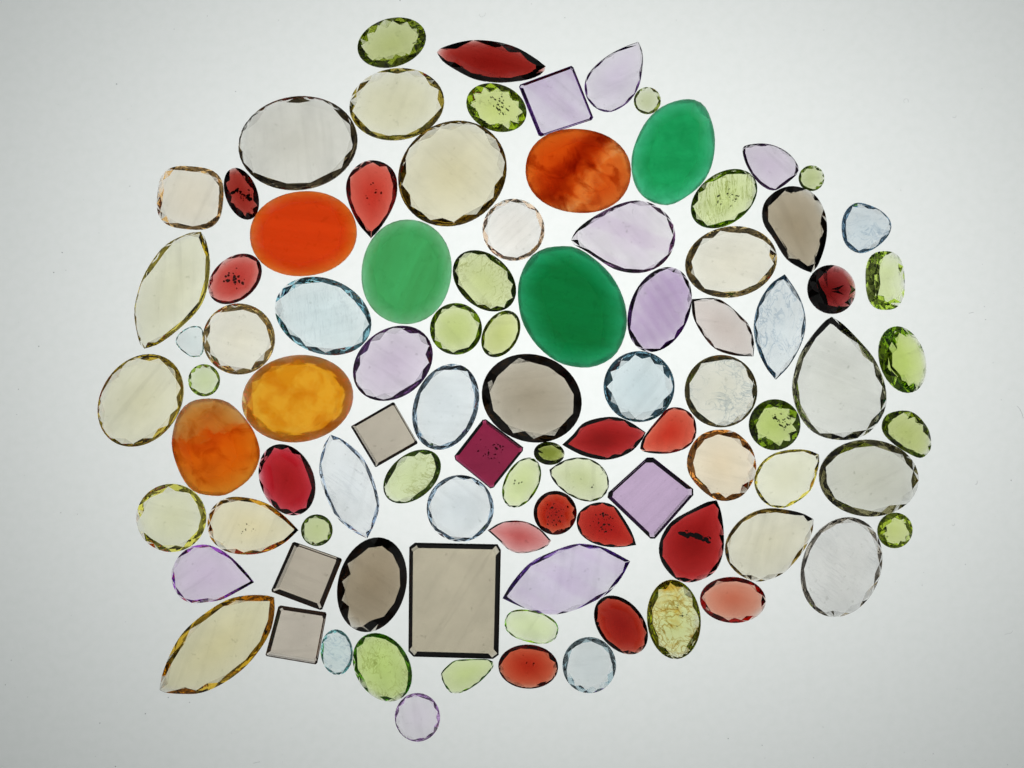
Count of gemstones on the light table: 93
